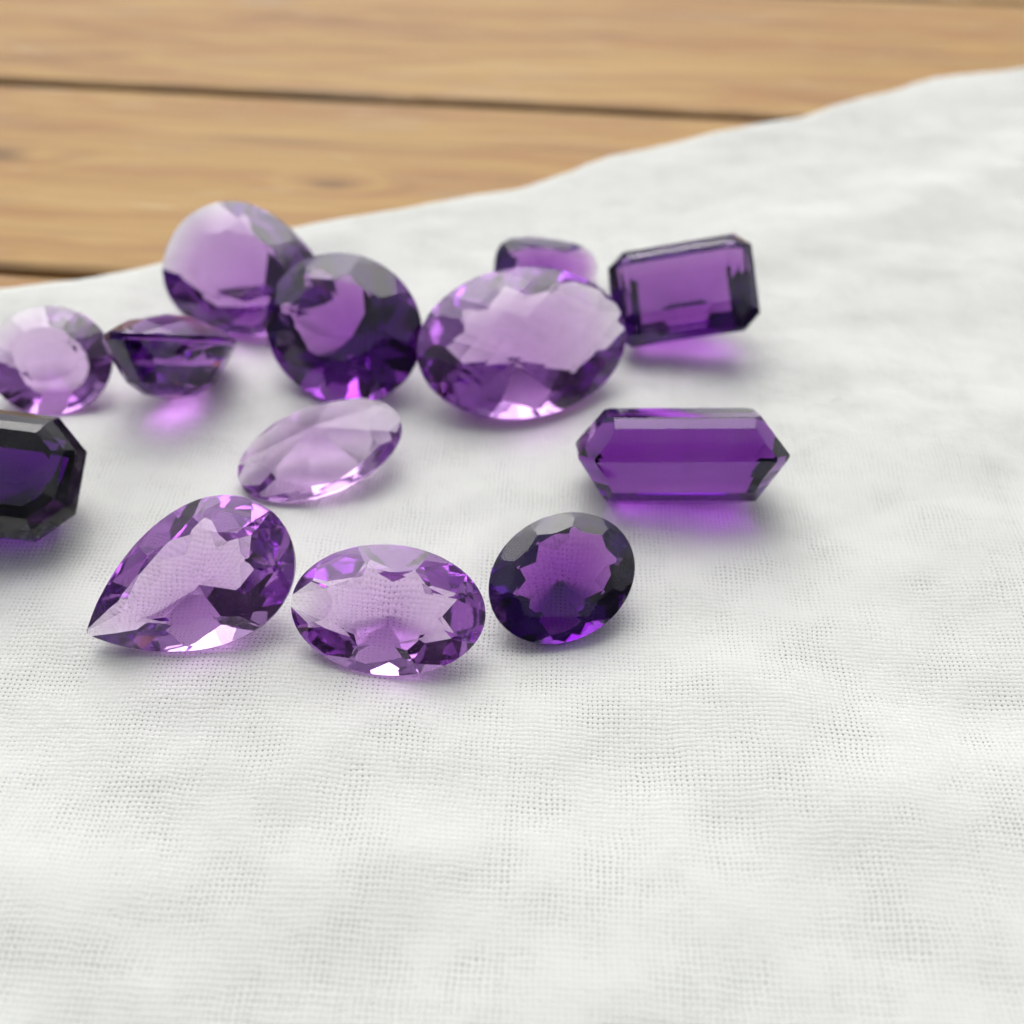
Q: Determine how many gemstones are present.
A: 13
